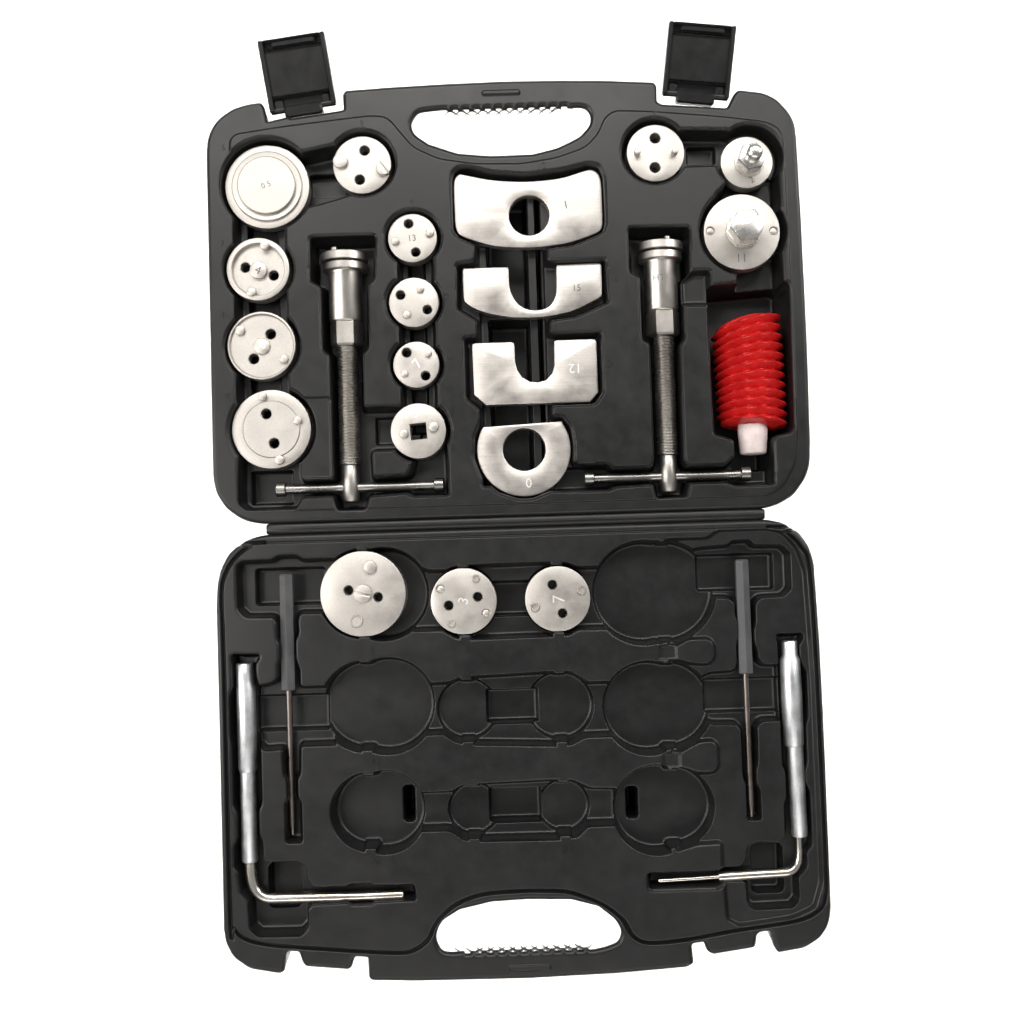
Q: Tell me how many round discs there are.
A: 15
